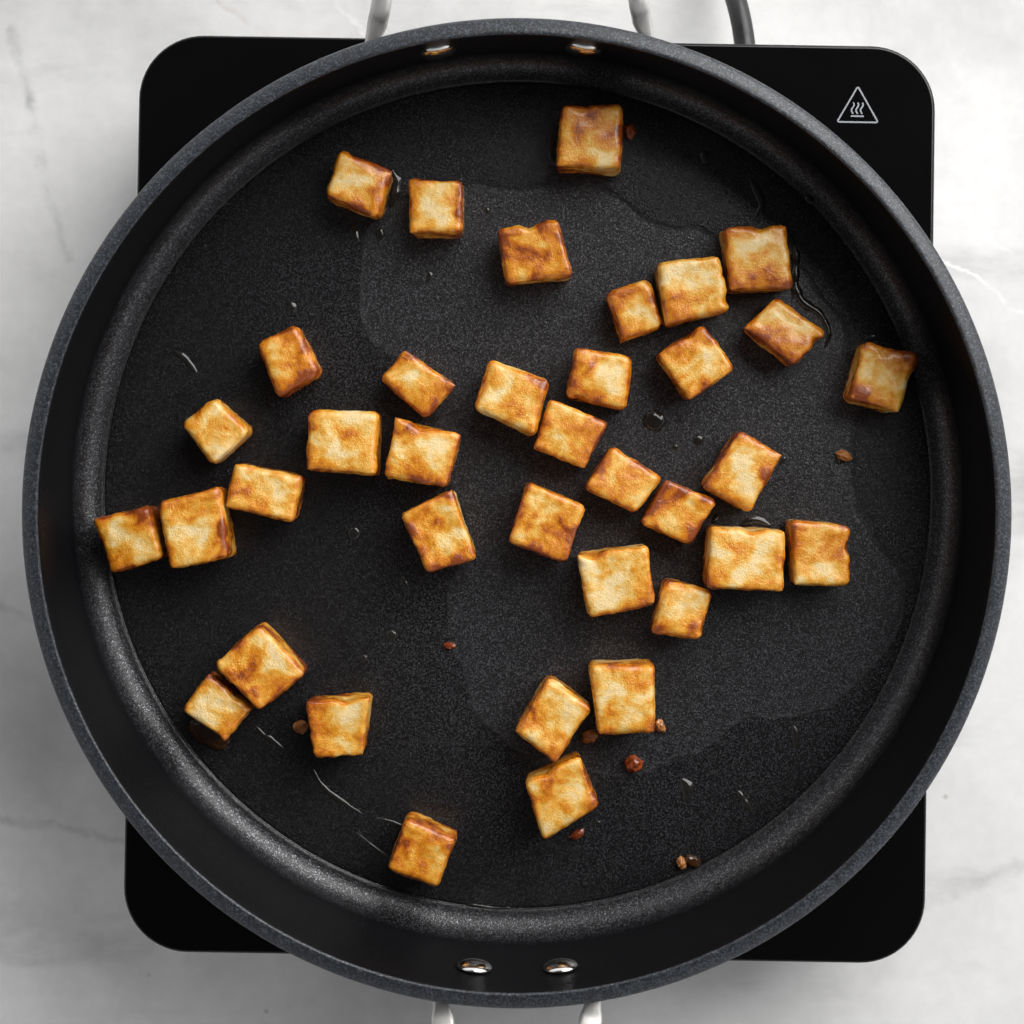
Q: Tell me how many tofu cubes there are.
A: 37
